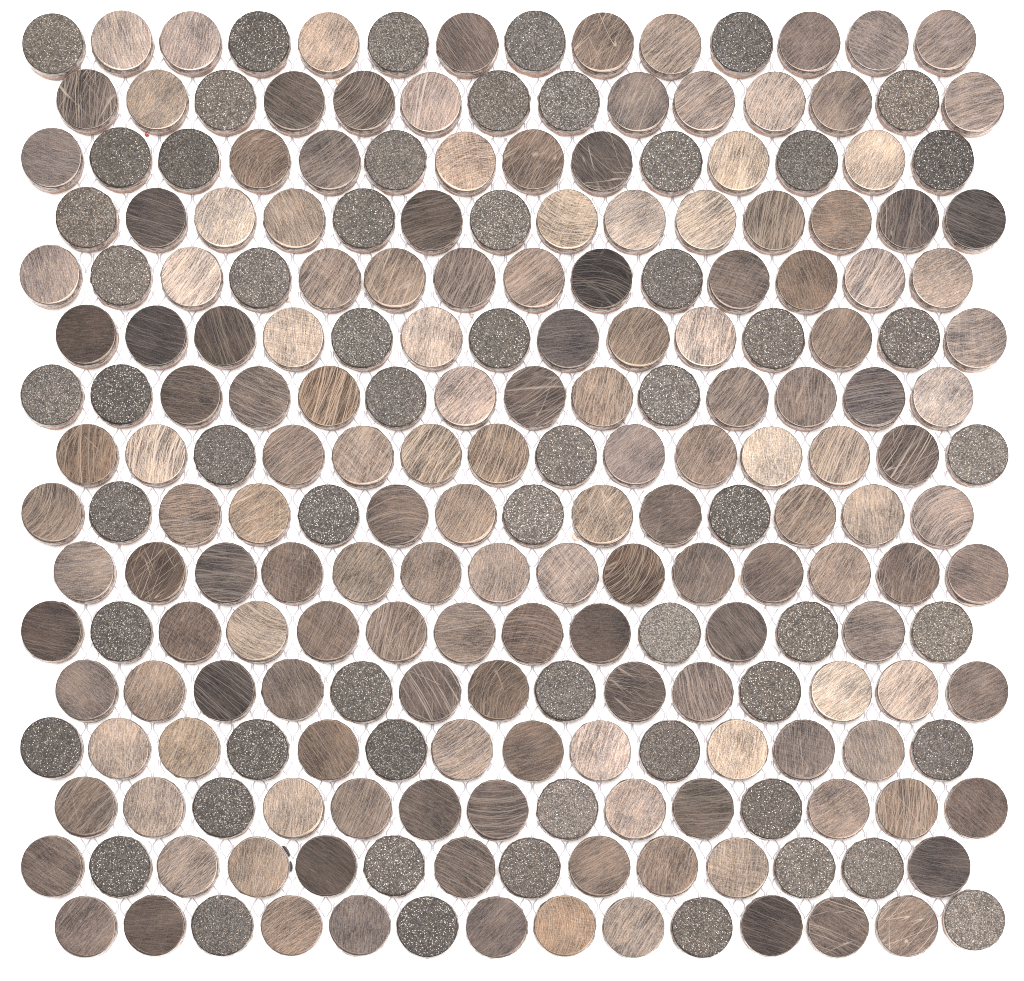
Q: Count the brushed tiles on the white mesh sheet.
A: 164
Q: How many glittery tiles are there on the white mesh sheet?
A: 60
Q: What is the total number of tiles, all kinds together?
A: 224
